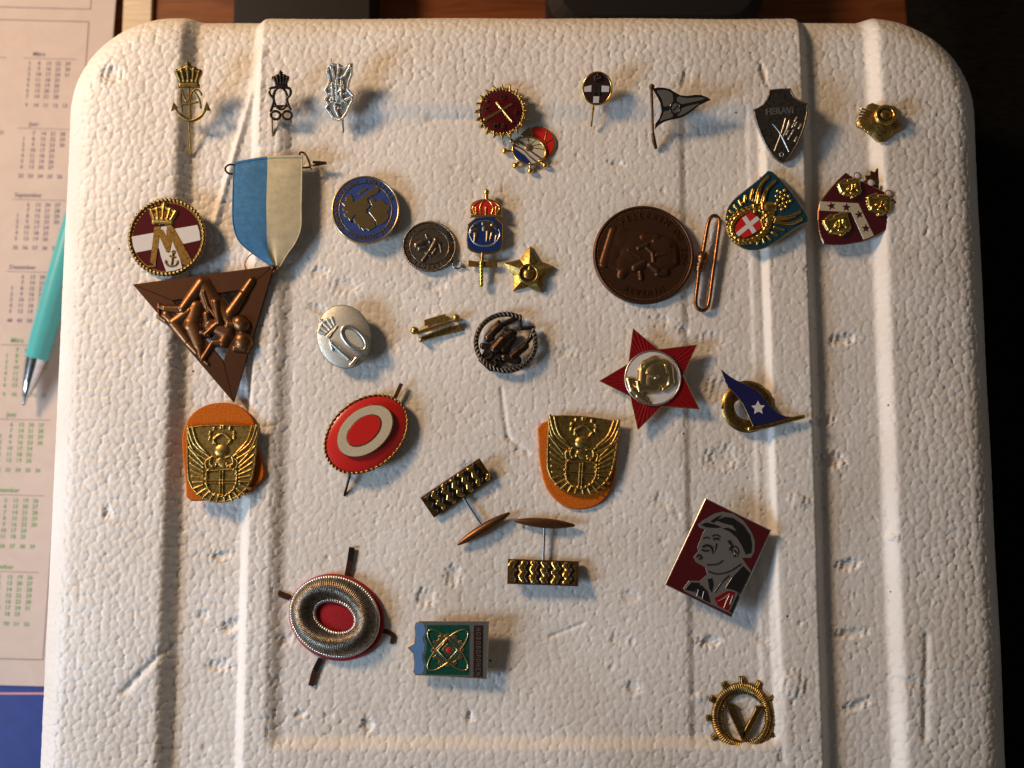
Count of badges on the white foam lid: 28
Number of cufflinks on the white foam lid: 2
